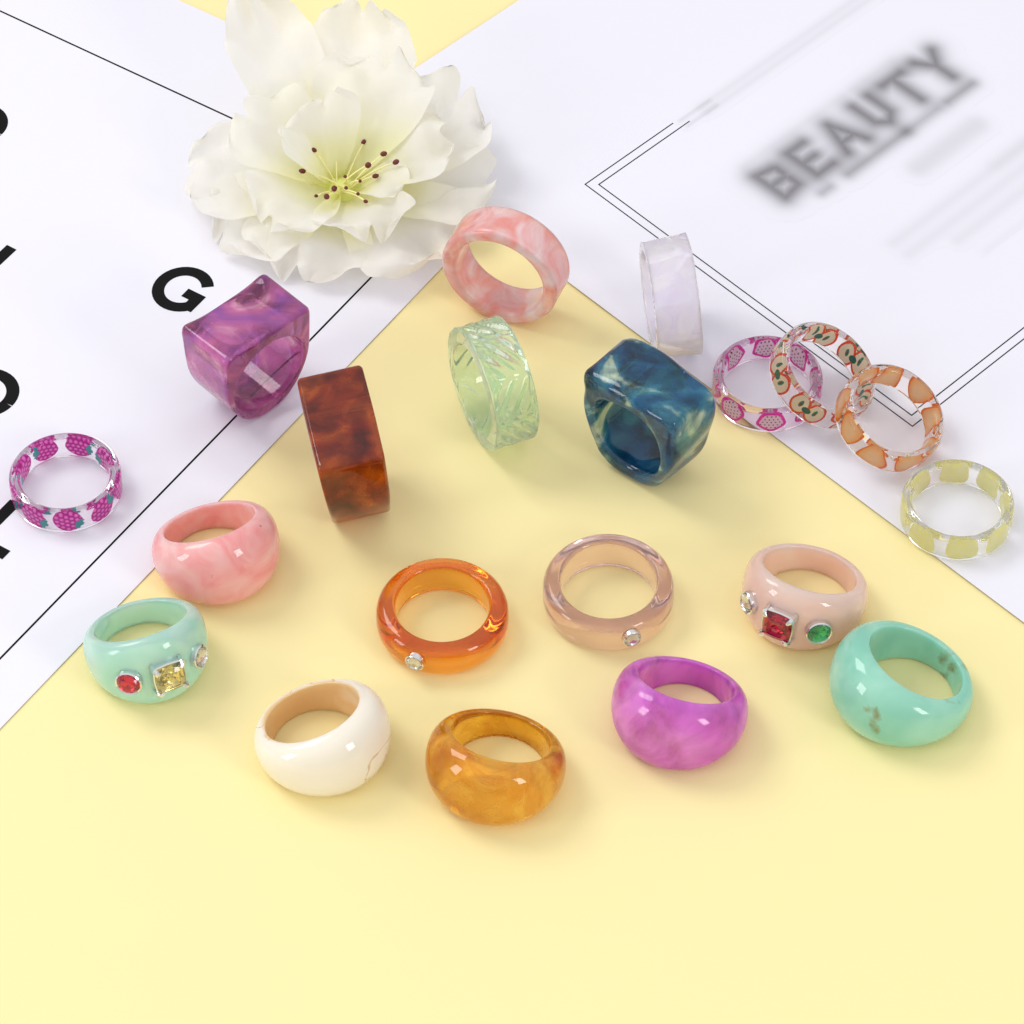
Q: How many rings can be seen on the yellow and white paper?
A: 20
